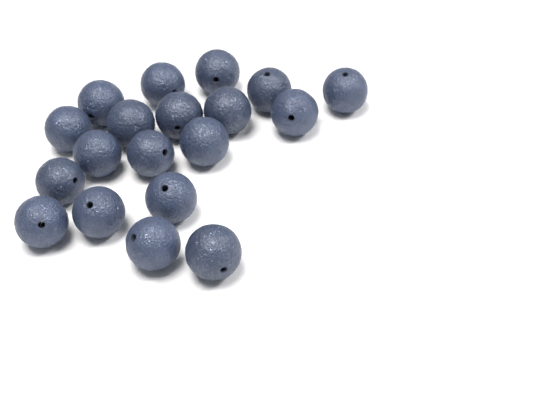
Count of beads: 19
